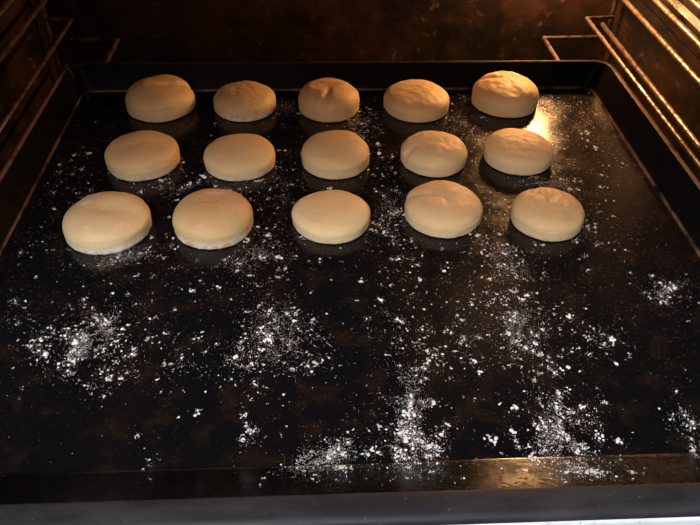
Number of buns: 15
